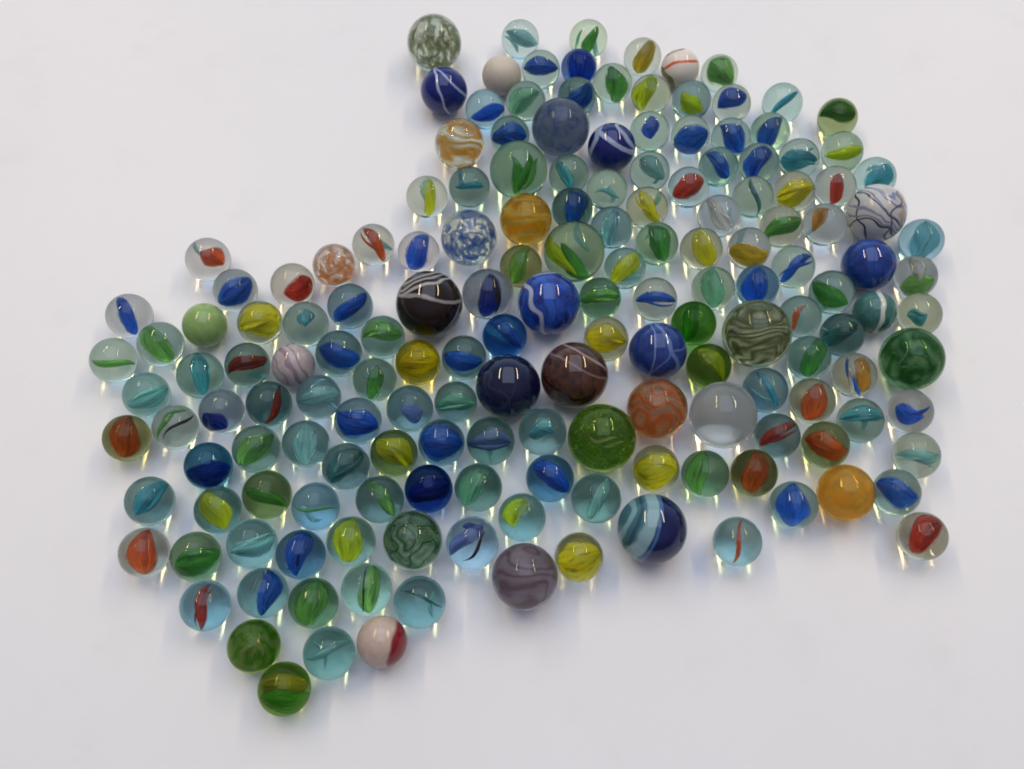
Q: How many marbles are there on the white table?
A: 169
